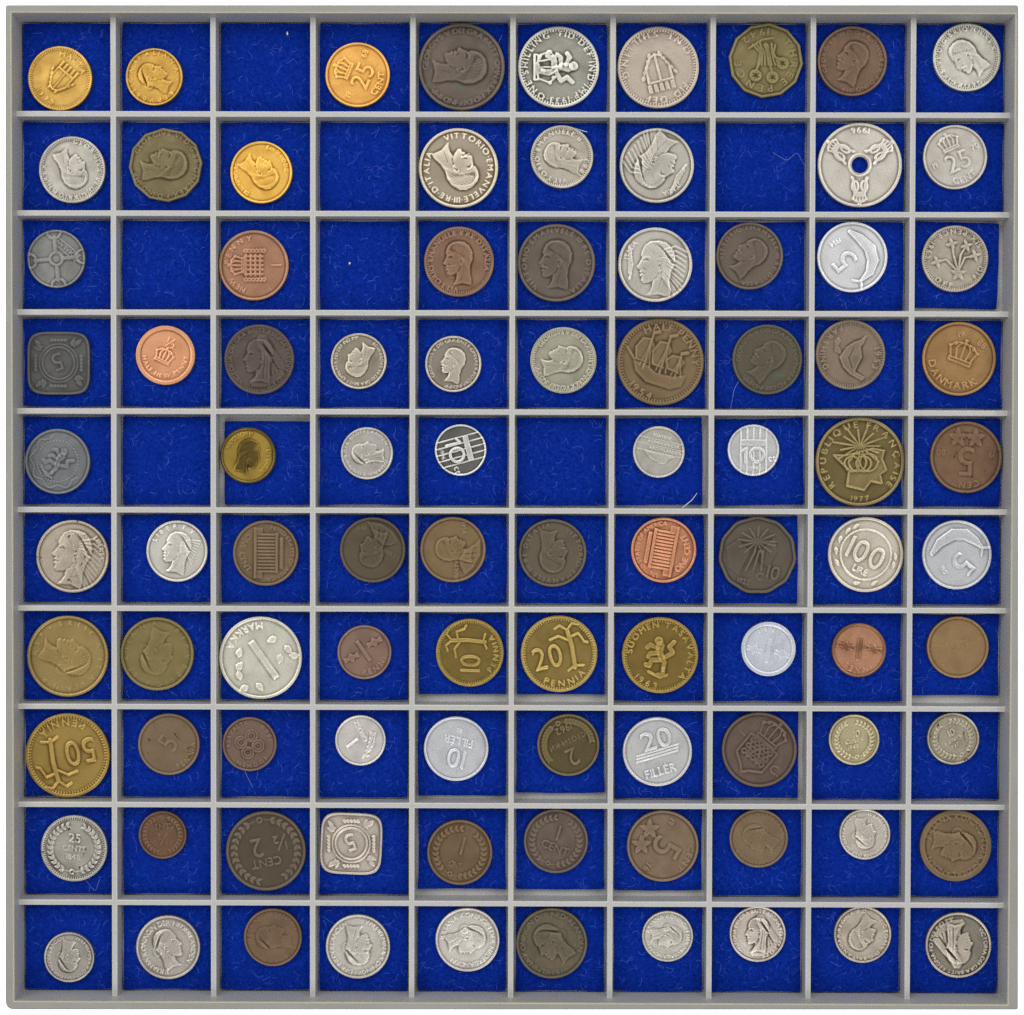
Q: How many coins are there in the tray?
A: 93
